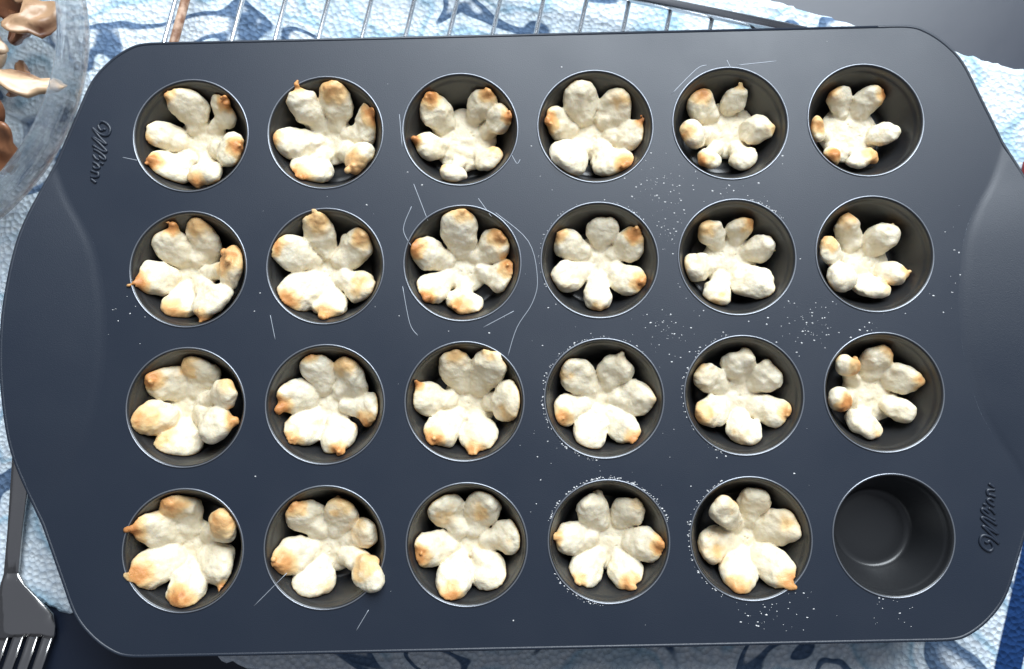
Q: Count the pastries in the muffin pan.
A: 23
